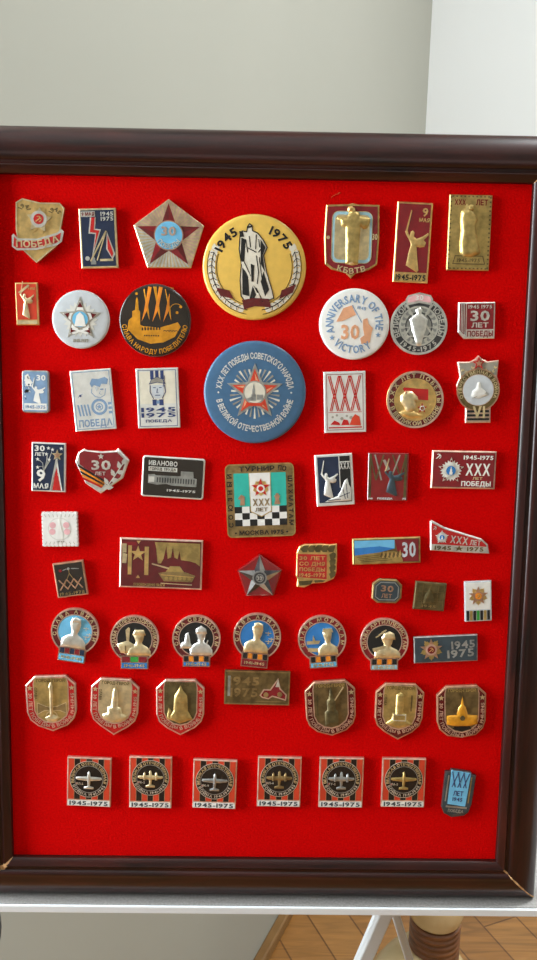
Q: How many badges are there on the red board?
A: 58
